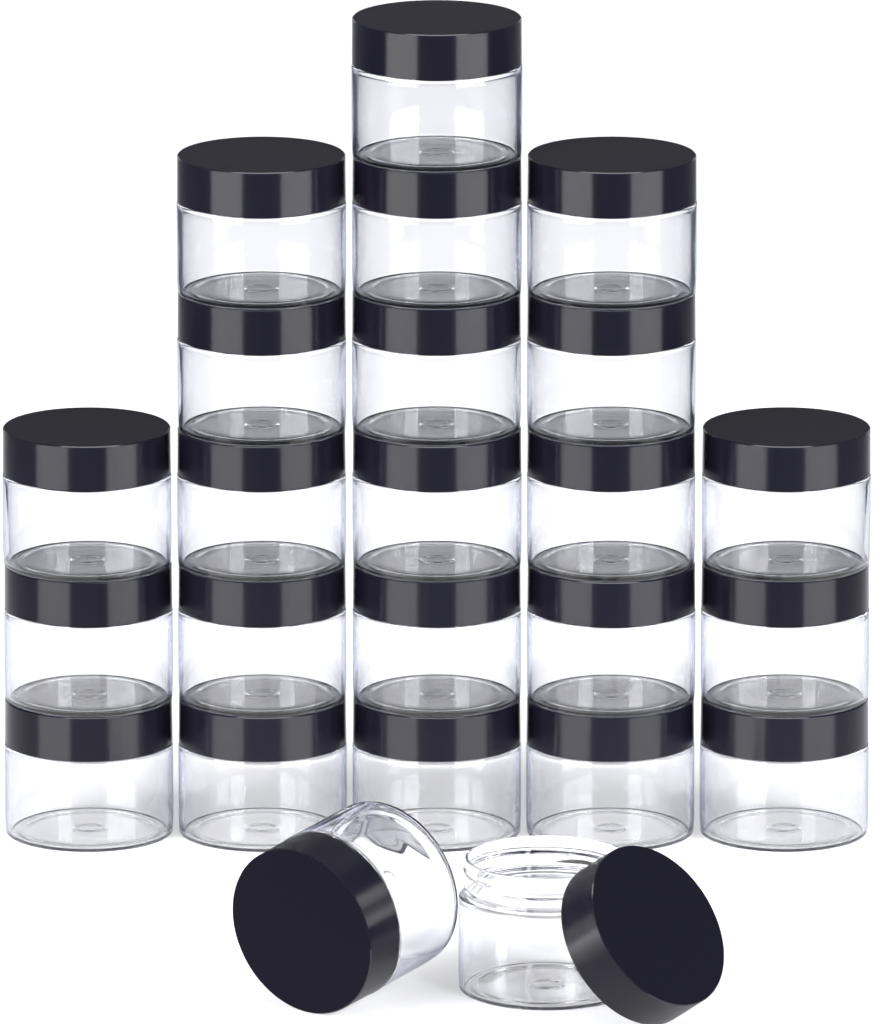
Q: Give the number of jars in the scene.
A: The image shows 24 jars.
